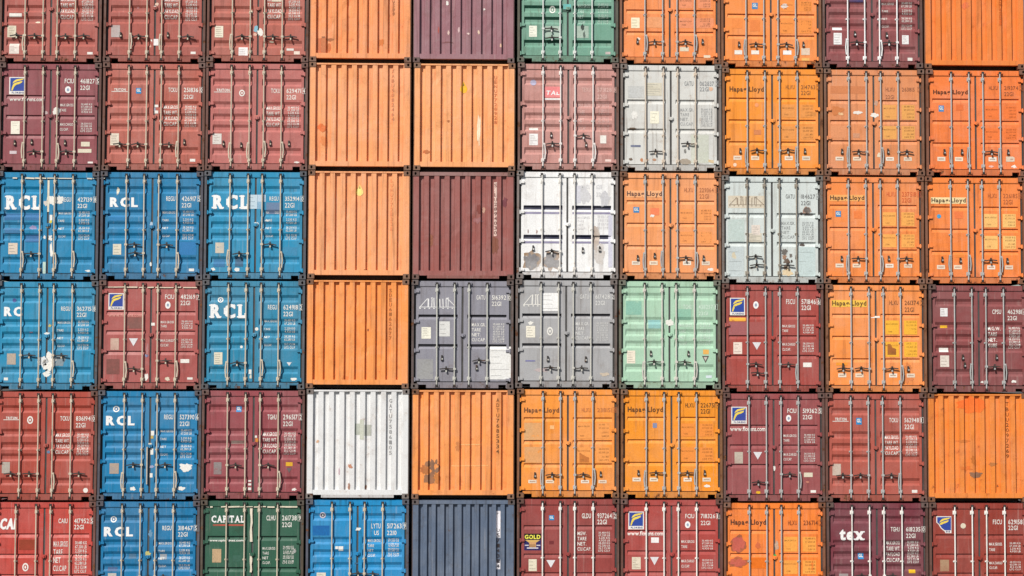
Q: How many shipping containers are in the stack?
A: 60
